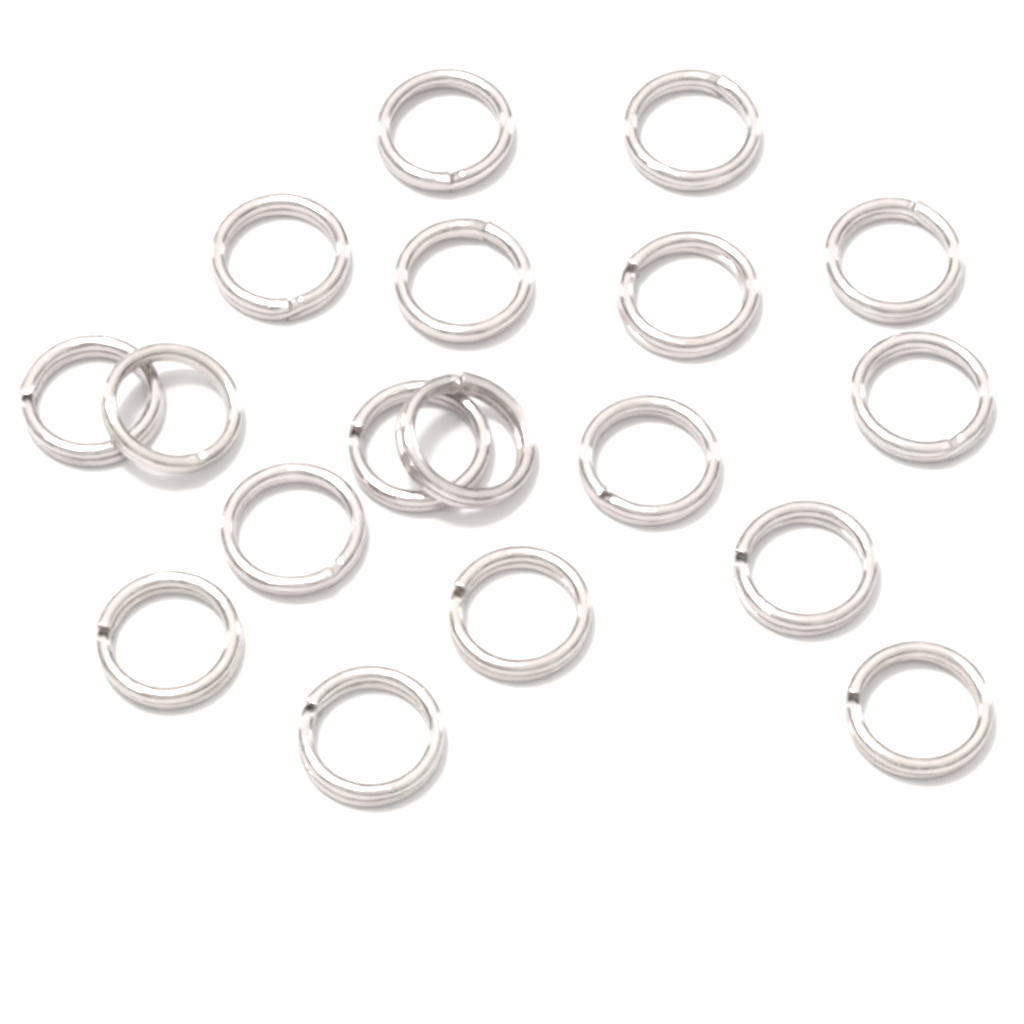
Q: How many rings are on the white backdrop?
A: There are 18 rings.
